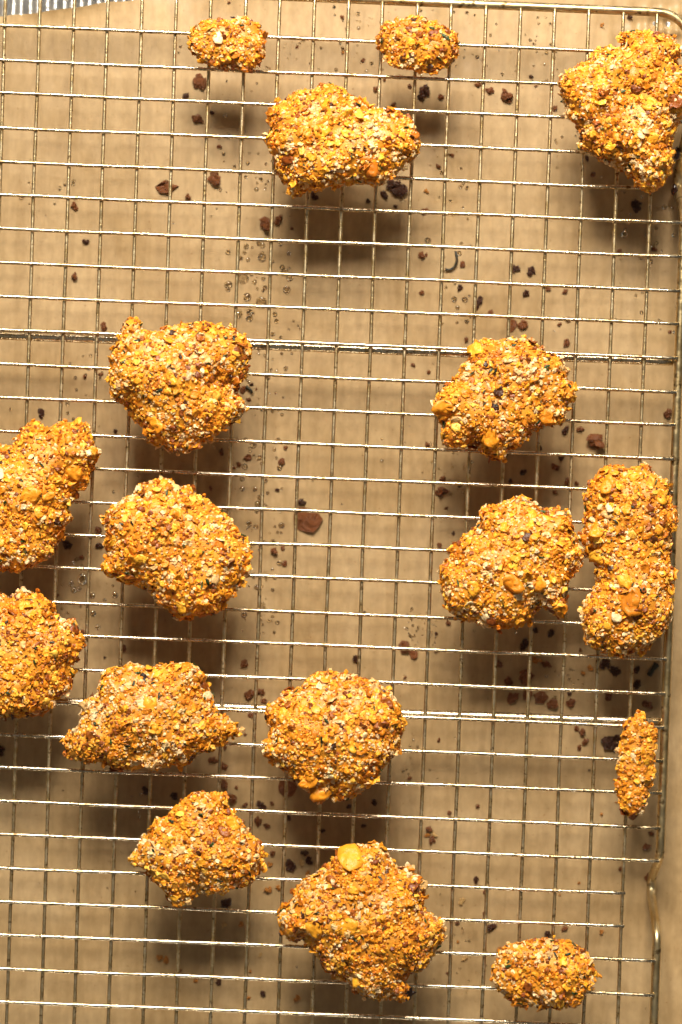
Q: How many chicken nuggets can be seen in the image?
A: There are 17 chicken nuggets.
